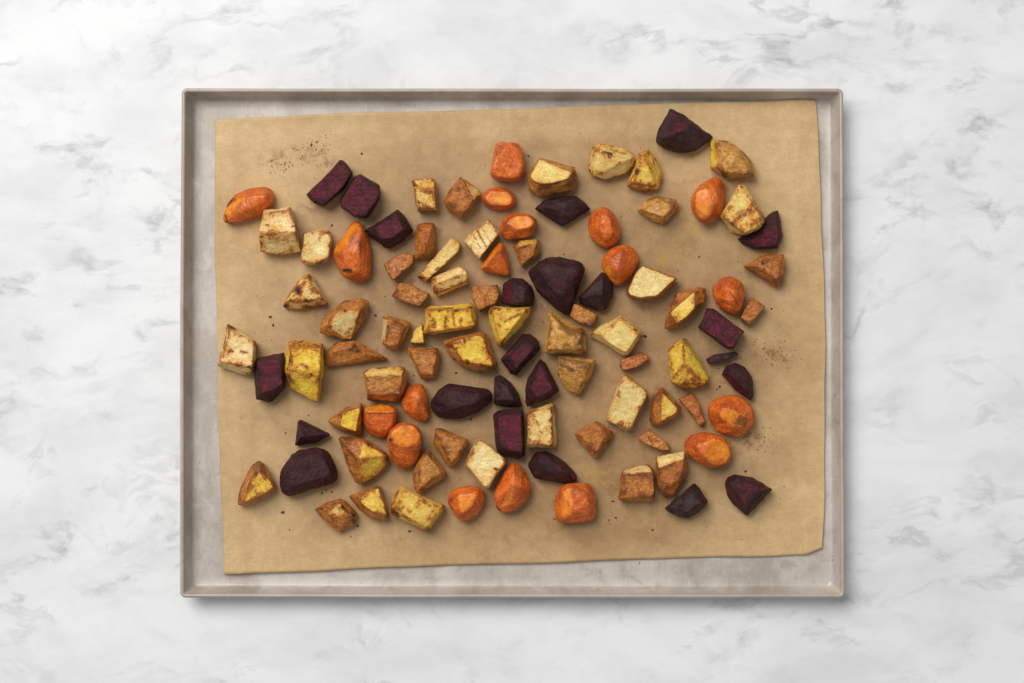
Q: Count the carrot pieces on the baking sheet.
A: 18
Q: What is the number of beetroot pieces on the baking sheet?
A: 23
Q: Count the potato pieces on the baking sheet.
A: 57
